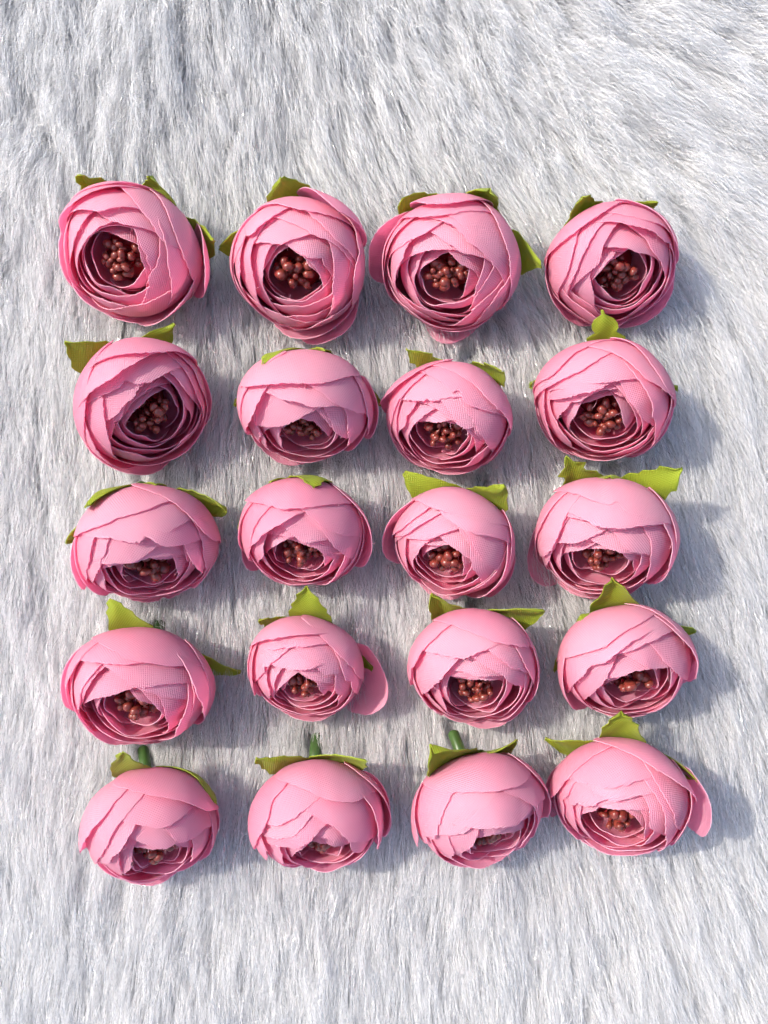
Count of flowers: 20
